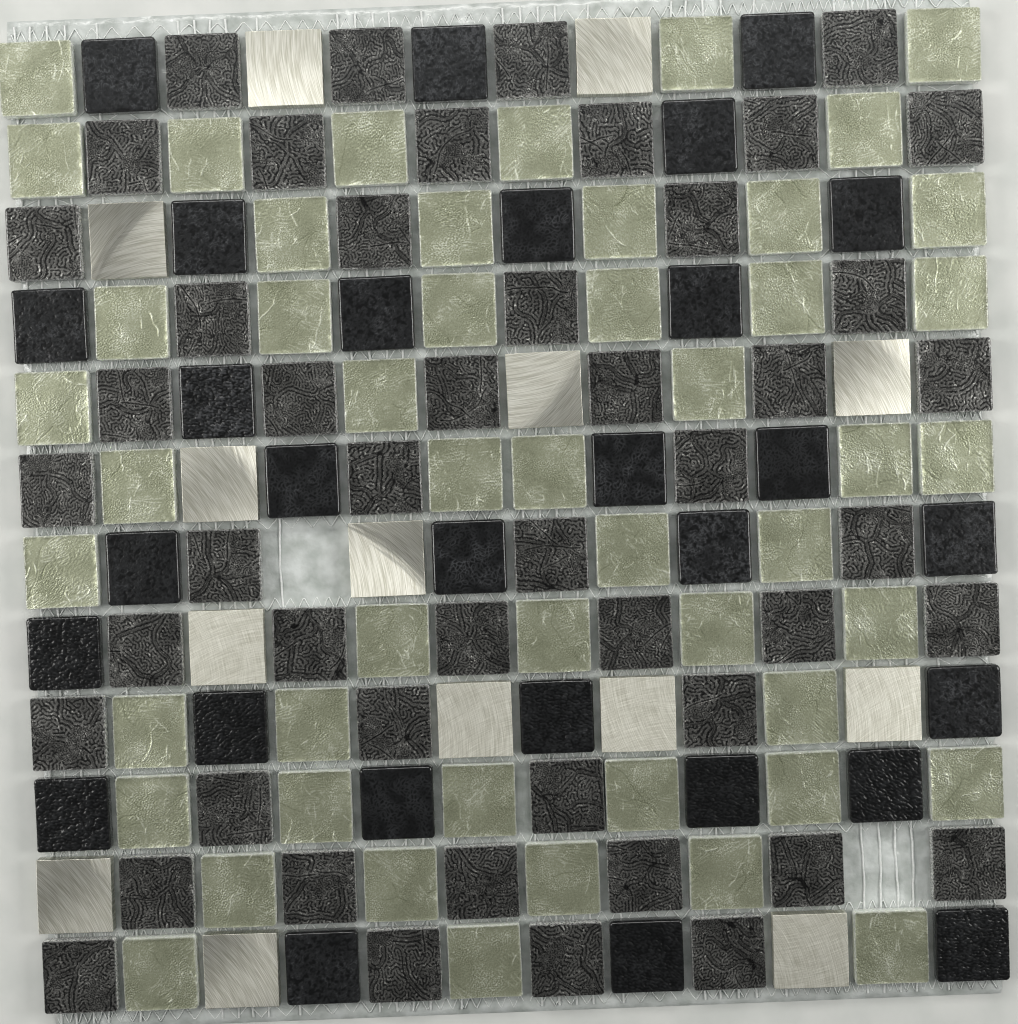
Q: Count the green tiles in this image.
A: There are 50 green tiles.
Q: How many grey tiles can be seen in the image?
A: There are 49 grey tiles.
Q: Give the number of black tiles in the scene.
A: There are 29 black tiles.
